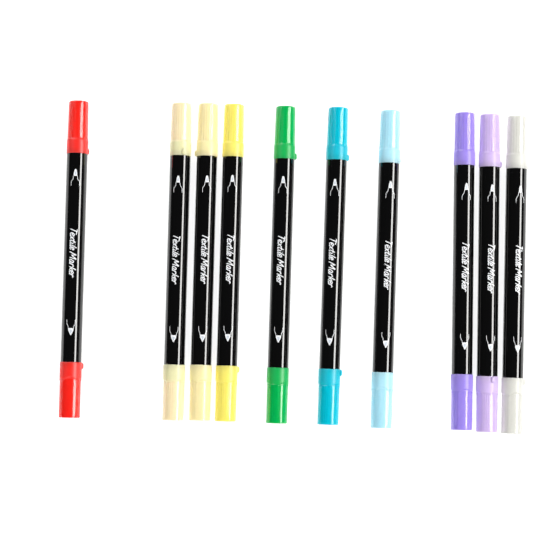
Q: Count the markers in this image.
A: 10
